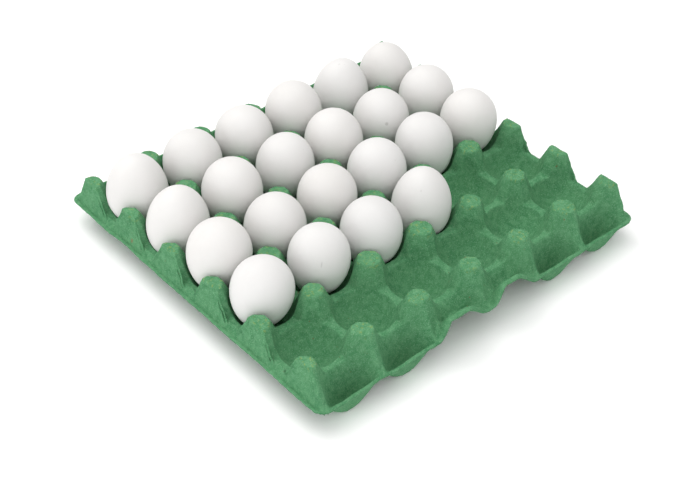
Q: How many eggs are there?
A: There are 22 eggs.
